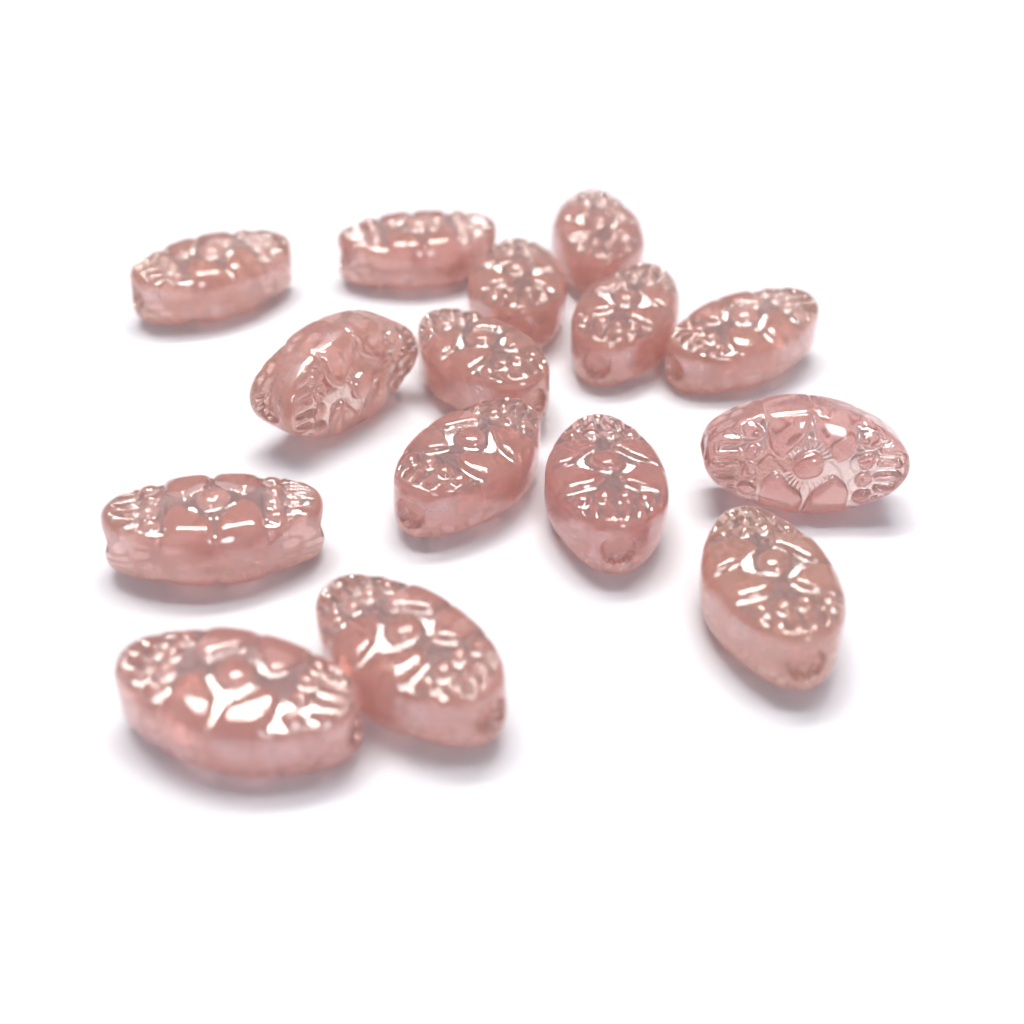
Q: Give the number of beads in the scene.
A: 15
